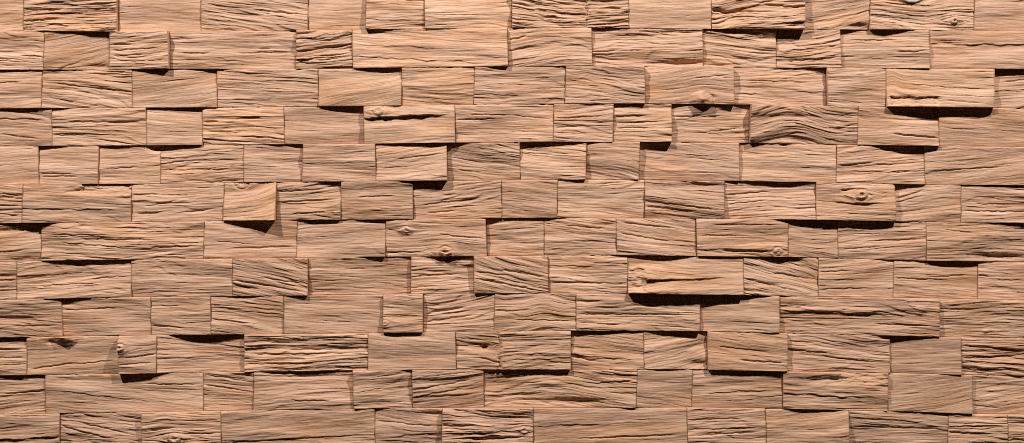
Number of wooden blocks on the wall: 153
